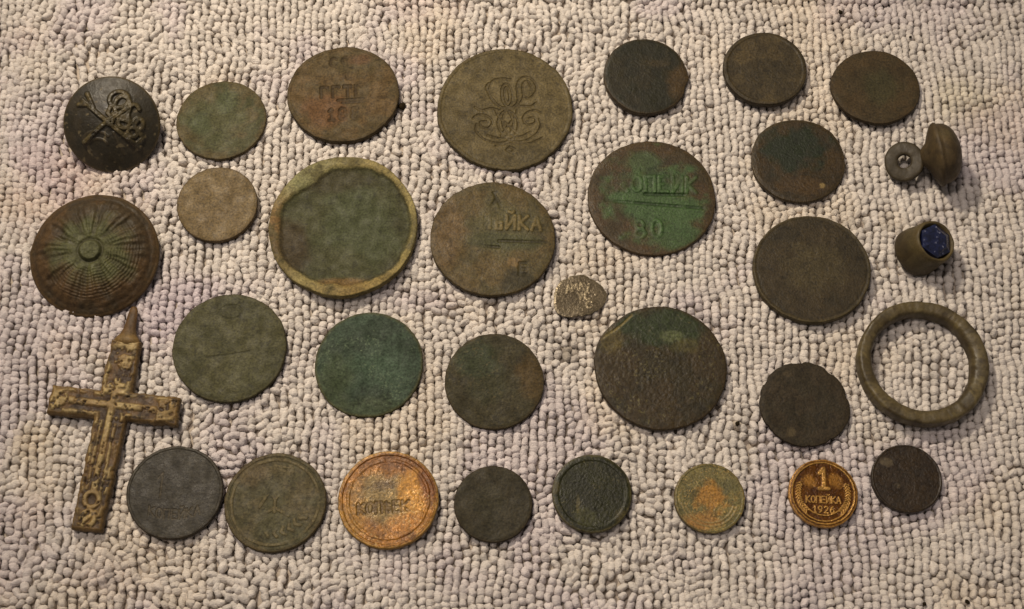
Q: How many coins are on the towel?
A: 26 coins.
